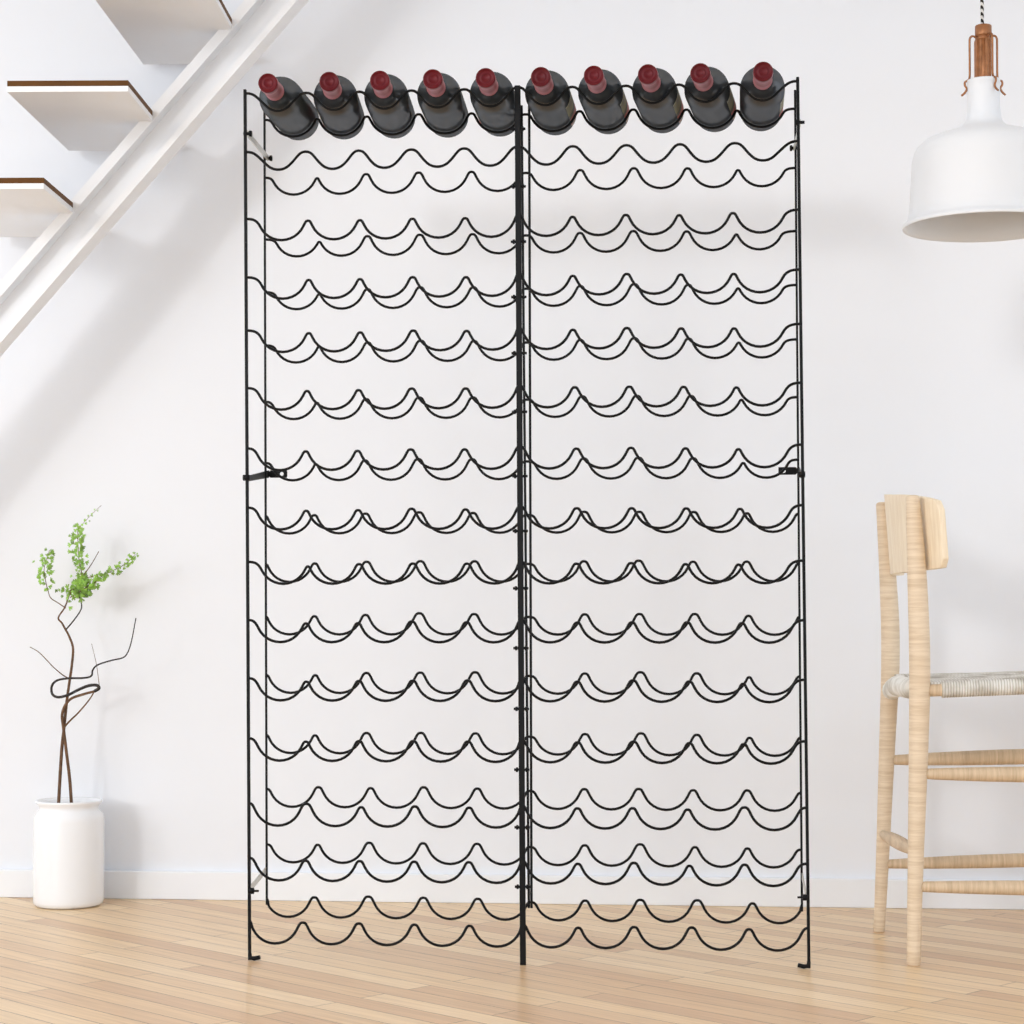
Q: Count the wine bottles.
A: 10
